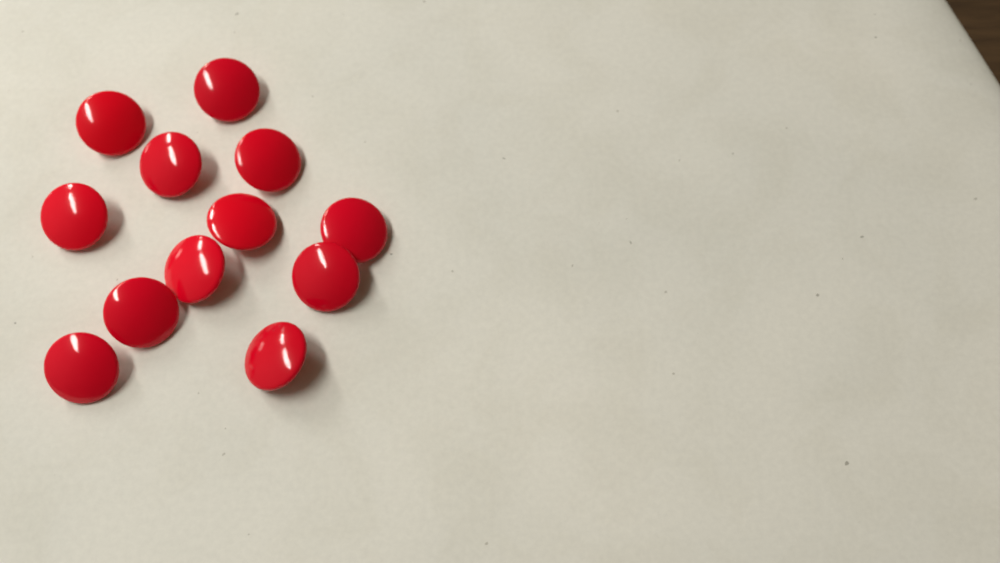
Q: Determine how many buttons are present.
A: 12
